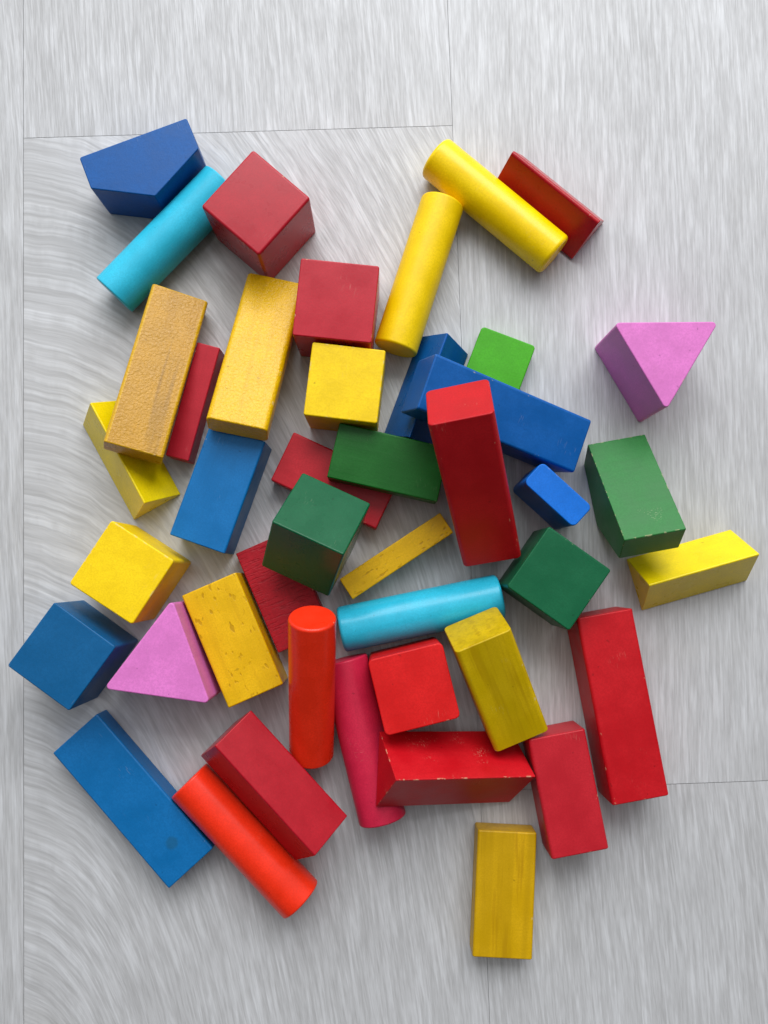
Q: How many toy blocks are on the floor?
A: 43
